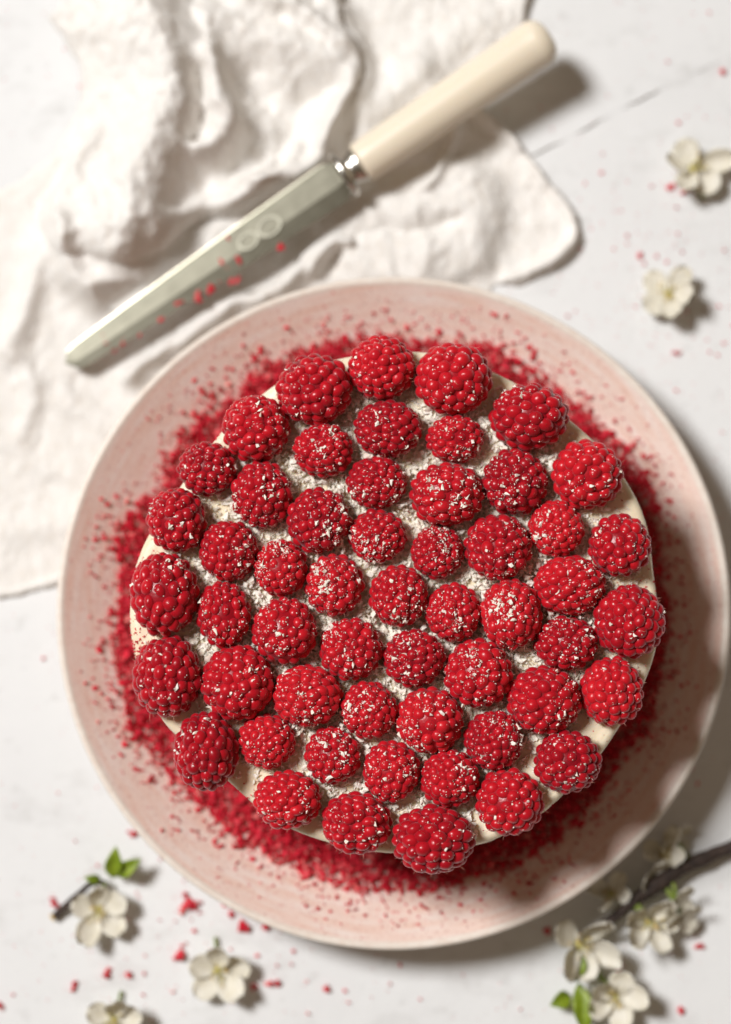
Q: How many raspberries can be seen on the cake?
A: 54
